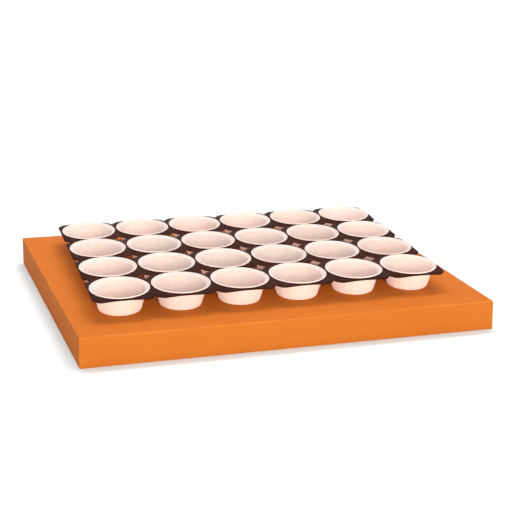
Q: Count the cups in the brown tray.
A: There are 24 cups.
